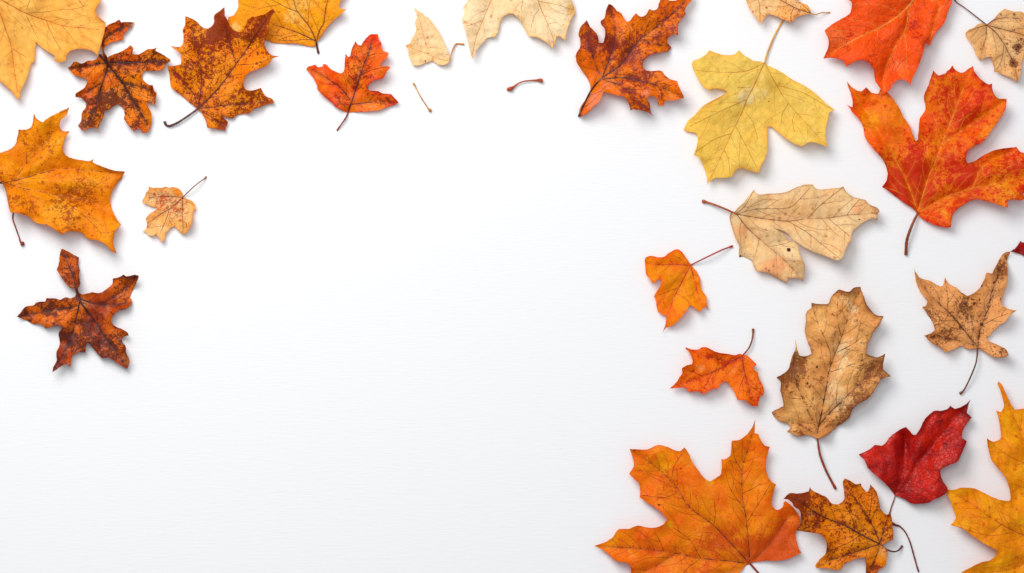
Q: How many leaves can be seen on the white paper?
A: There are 26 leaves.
